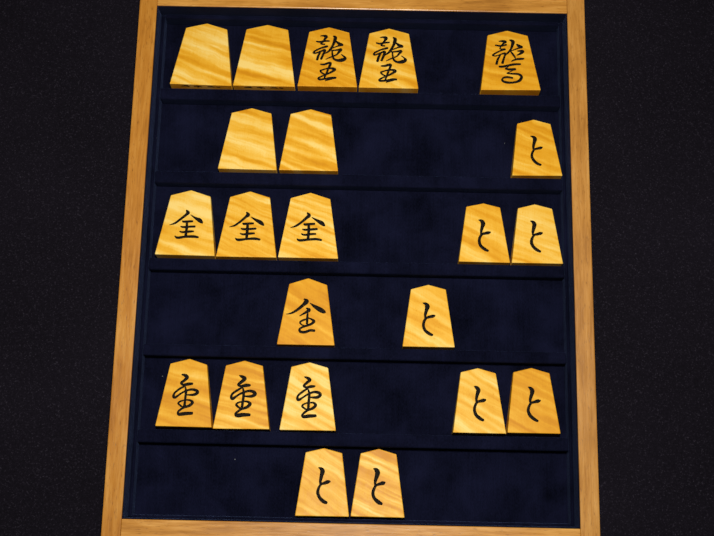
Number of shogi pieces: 22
